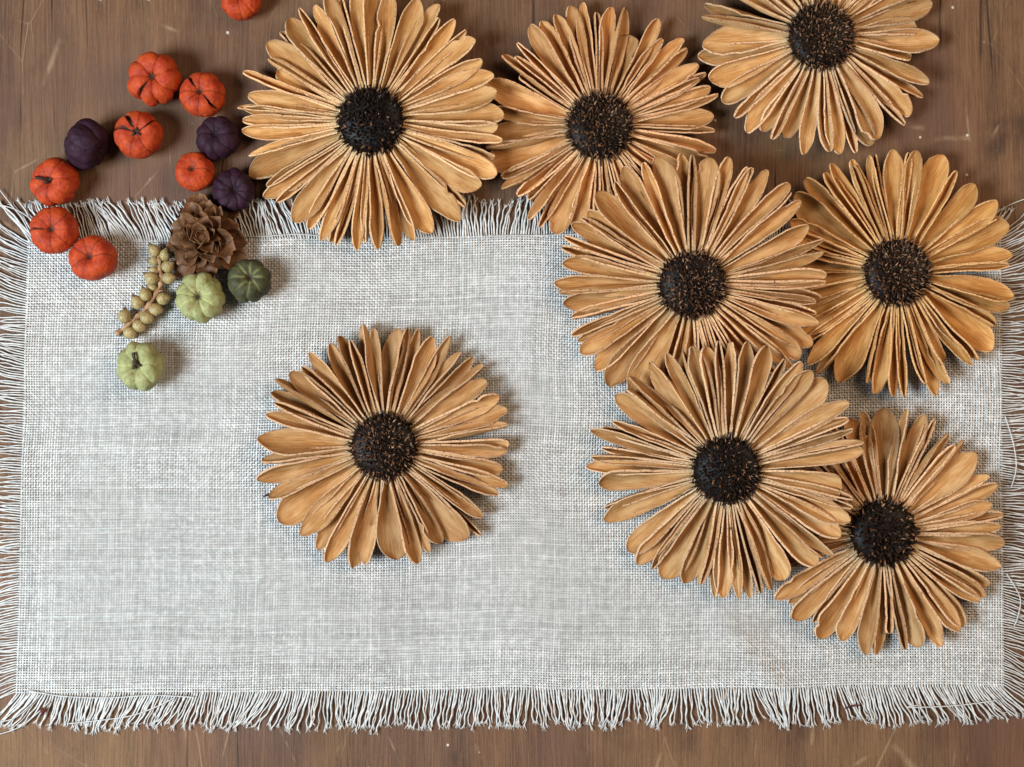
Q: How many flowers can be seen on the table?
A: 8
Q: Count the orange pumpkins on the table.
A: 8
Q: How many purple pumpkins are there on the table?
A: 3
